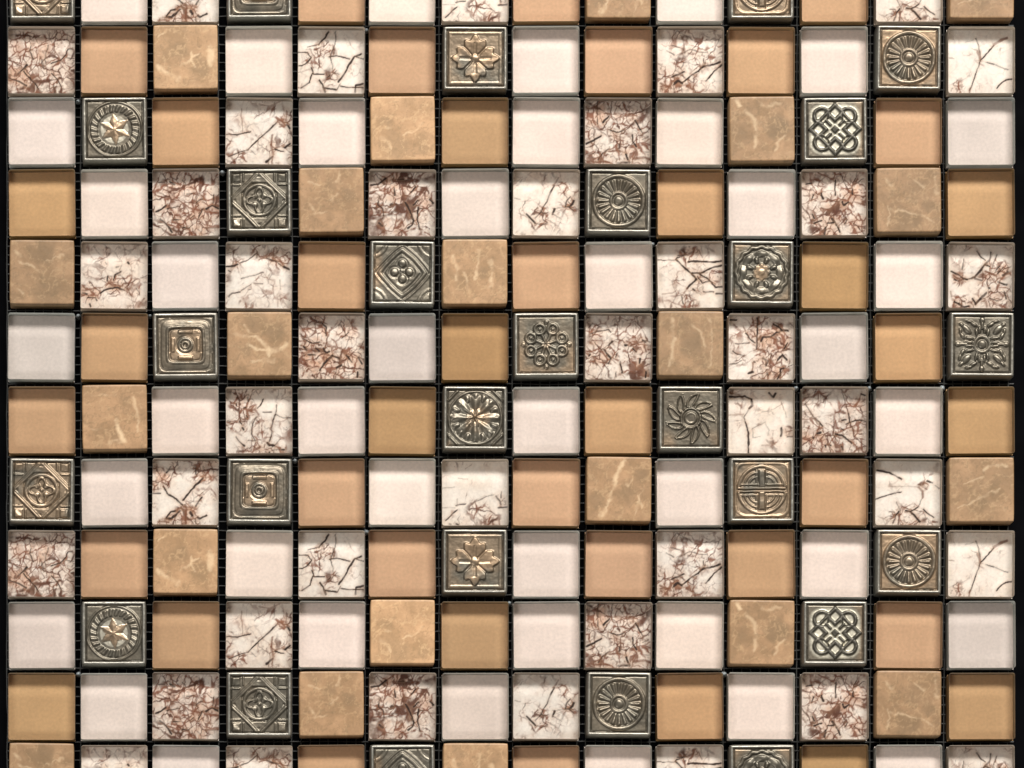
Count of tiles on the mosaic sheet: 168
